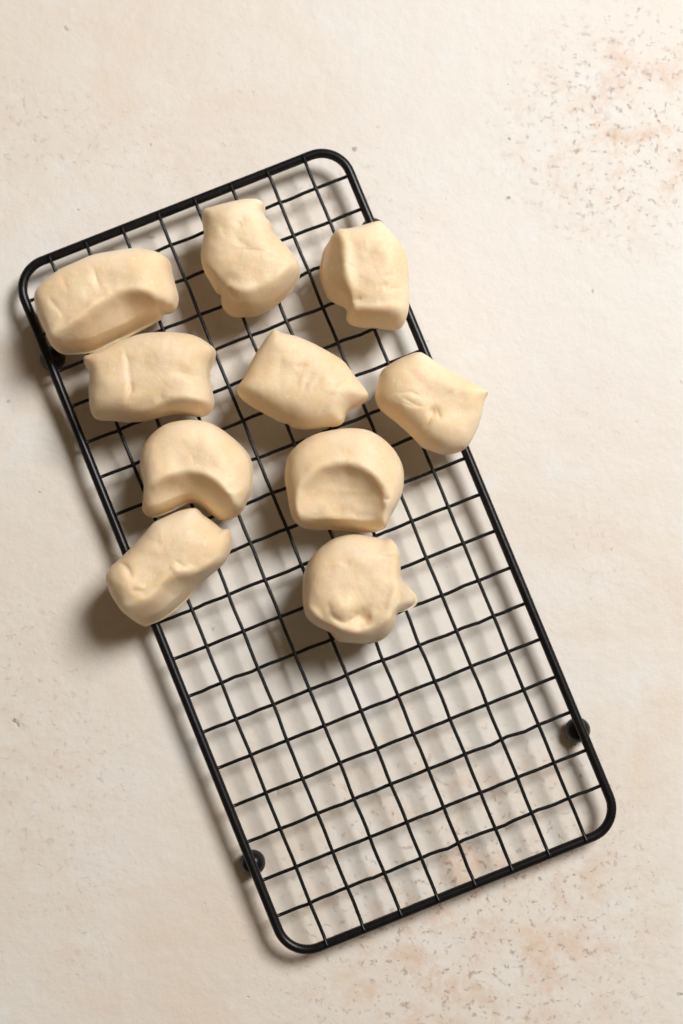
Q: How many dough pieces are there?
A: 10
